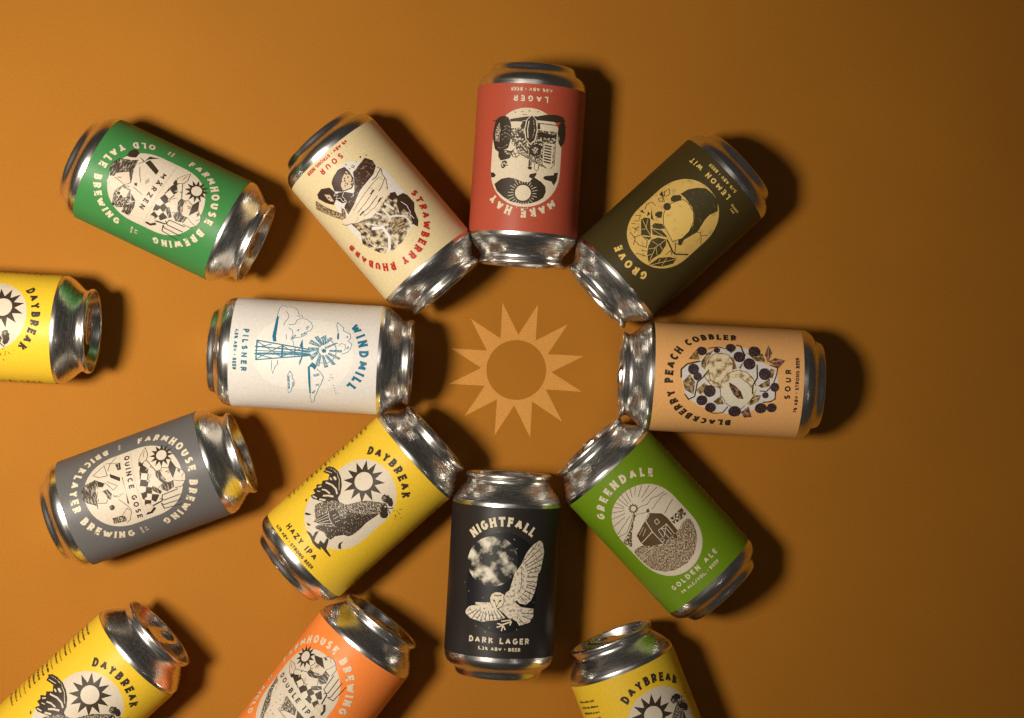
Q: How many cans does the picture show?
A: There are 14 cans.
